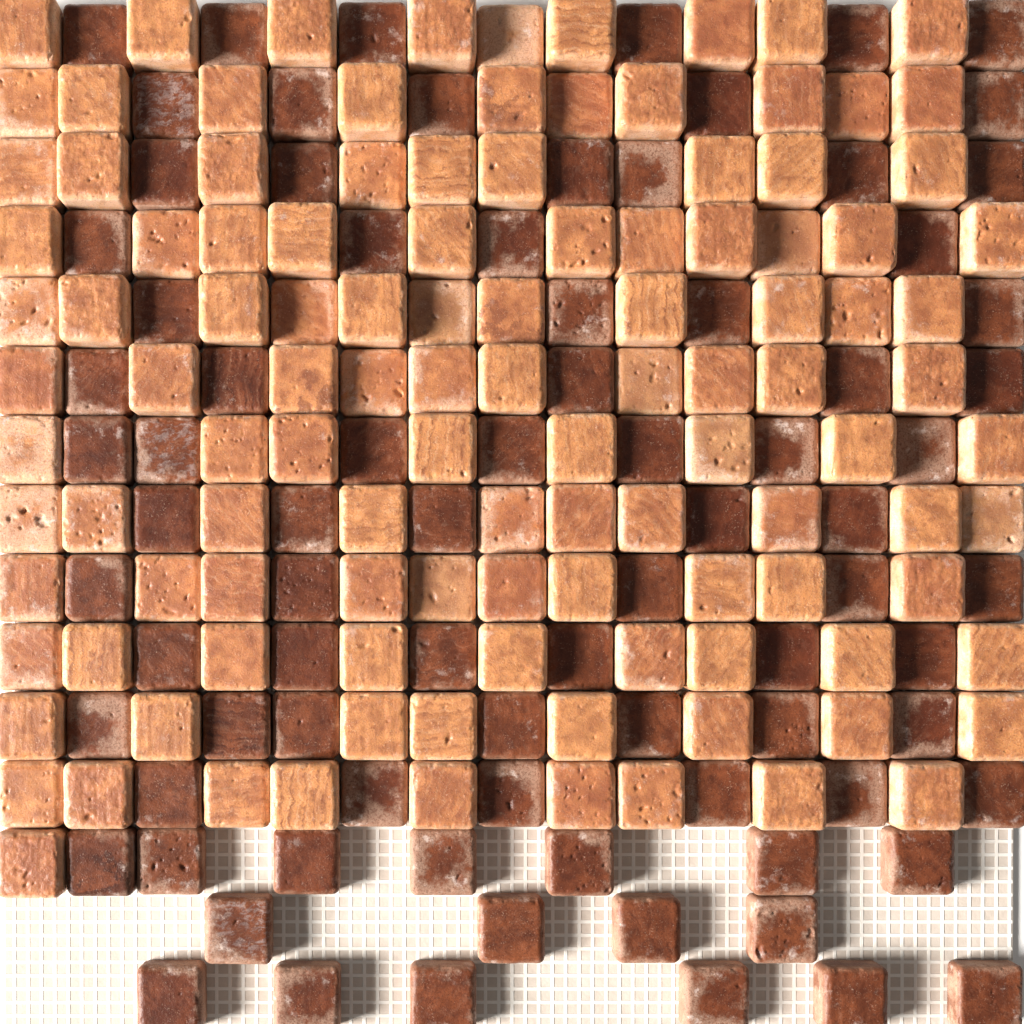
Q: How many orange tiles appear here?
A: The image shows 115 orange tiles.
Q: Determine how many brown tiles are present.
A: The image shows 83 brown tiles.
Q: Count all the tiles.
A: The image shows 198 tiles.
